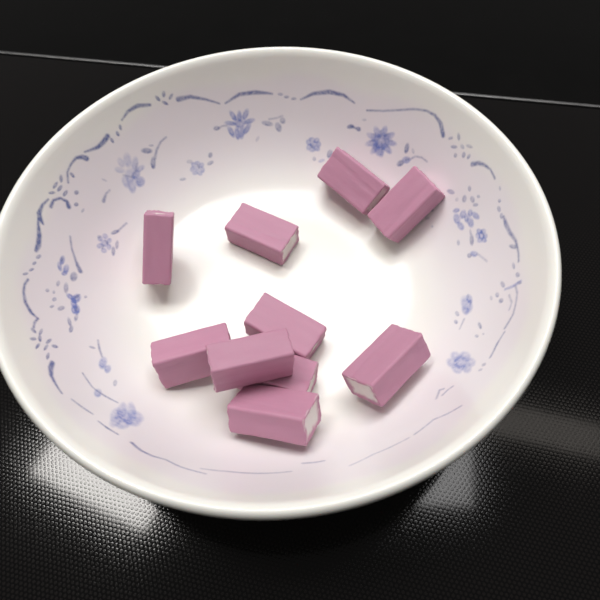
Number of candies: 10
